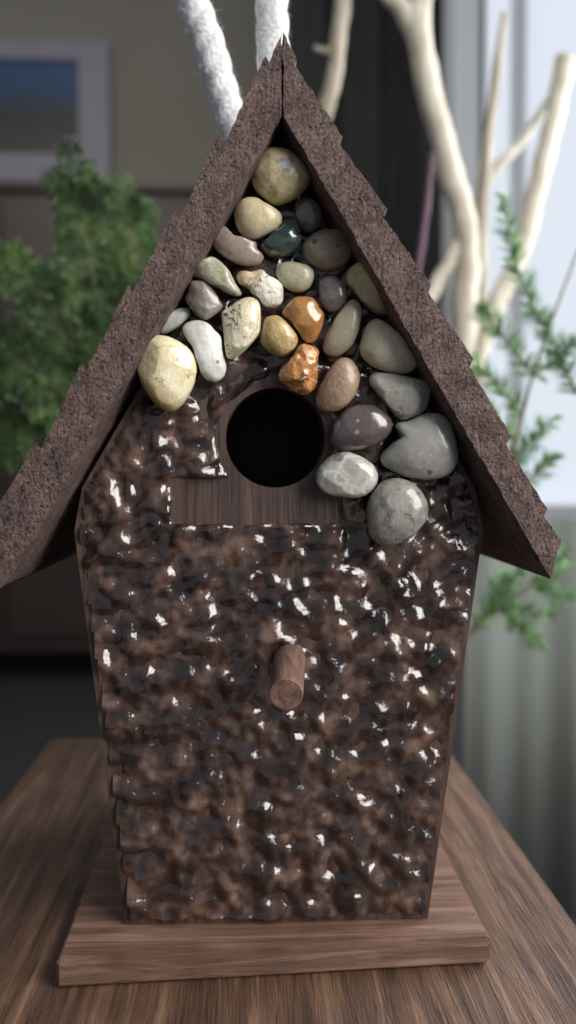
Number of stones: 27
